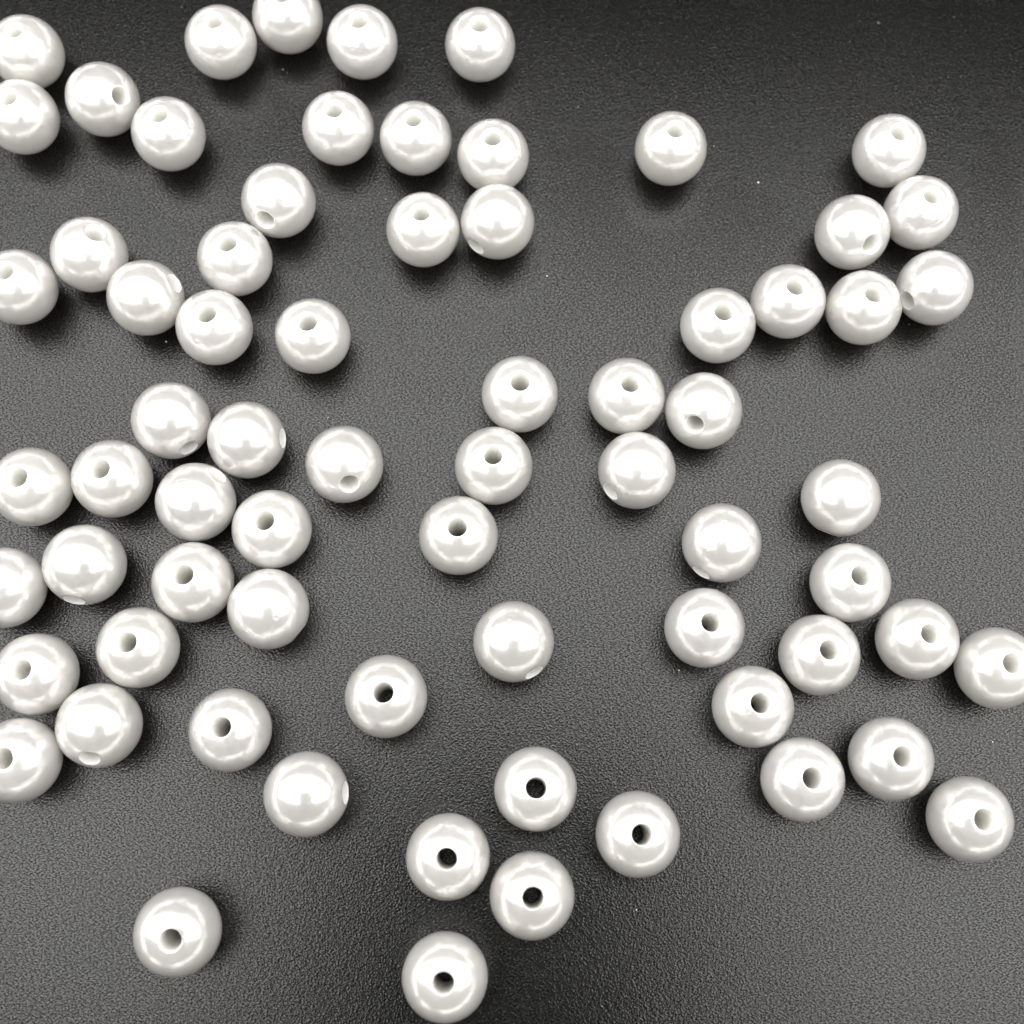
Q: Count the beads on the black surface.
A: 70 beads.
